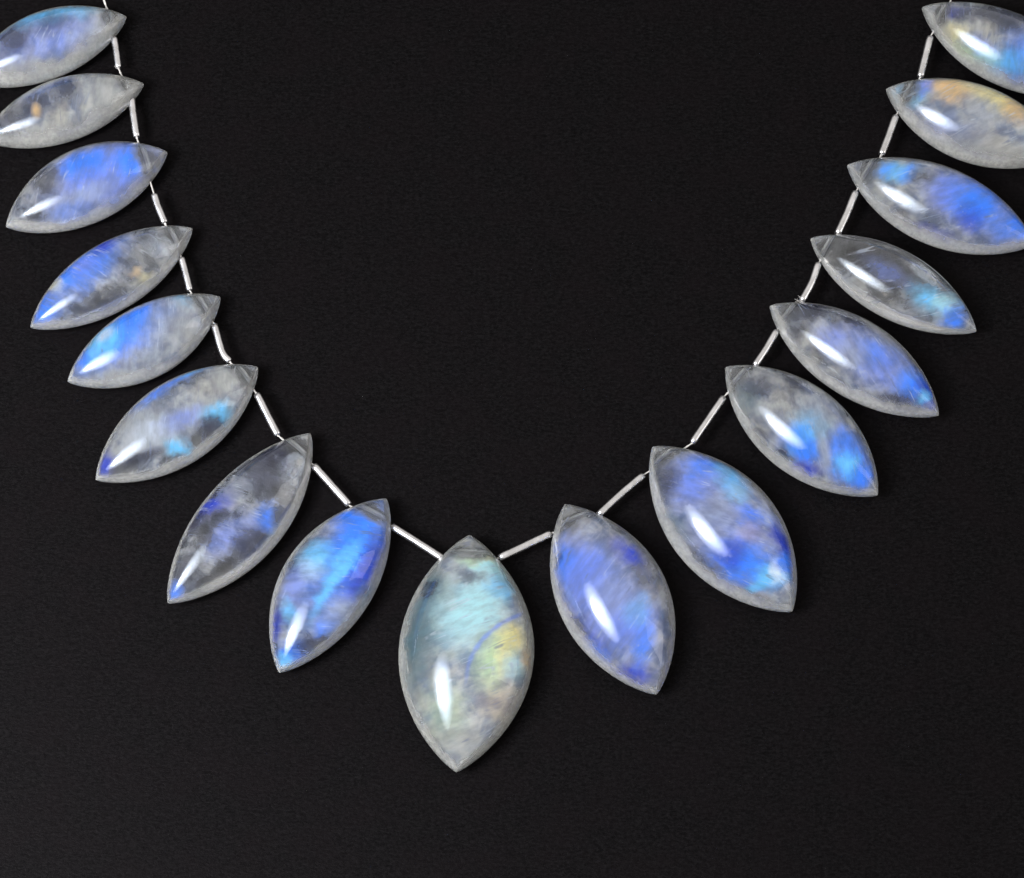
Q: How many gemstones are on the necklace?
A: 17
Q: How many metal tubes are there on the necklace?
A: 16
